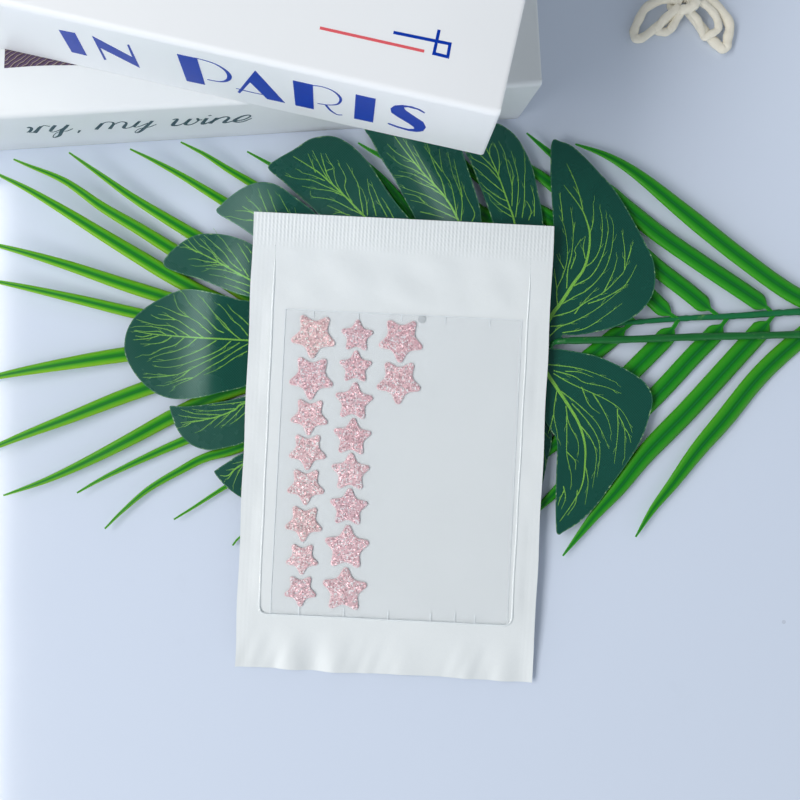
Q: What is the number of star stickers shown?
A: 18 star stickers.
